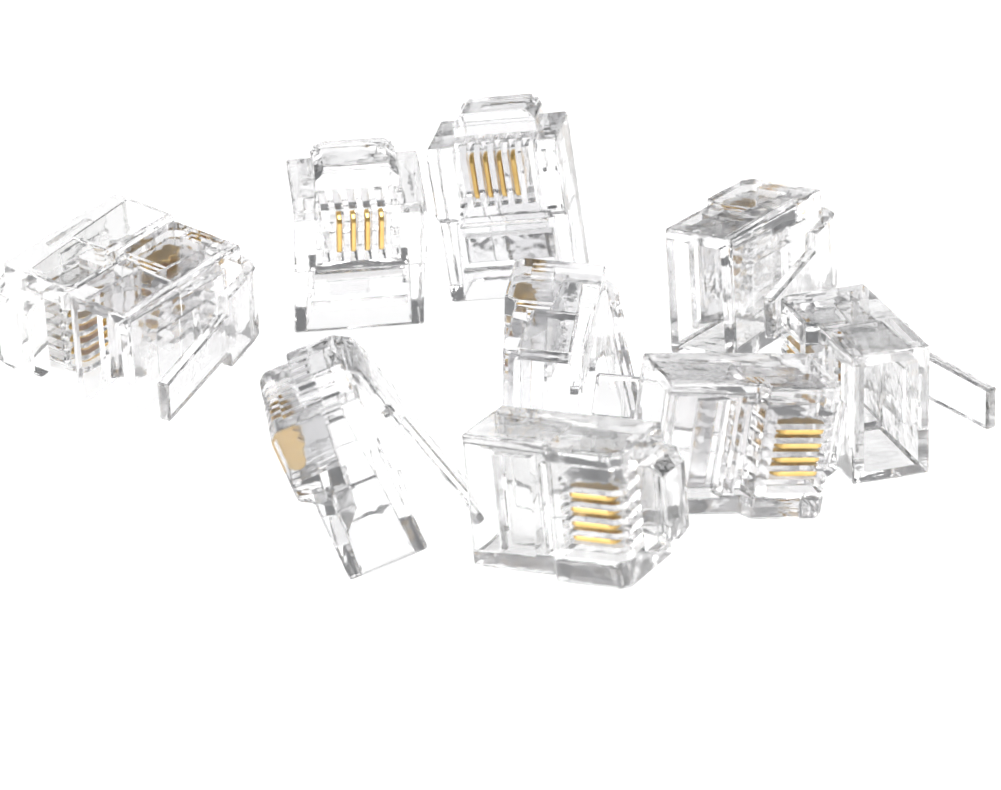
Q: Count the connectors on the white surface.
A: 10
